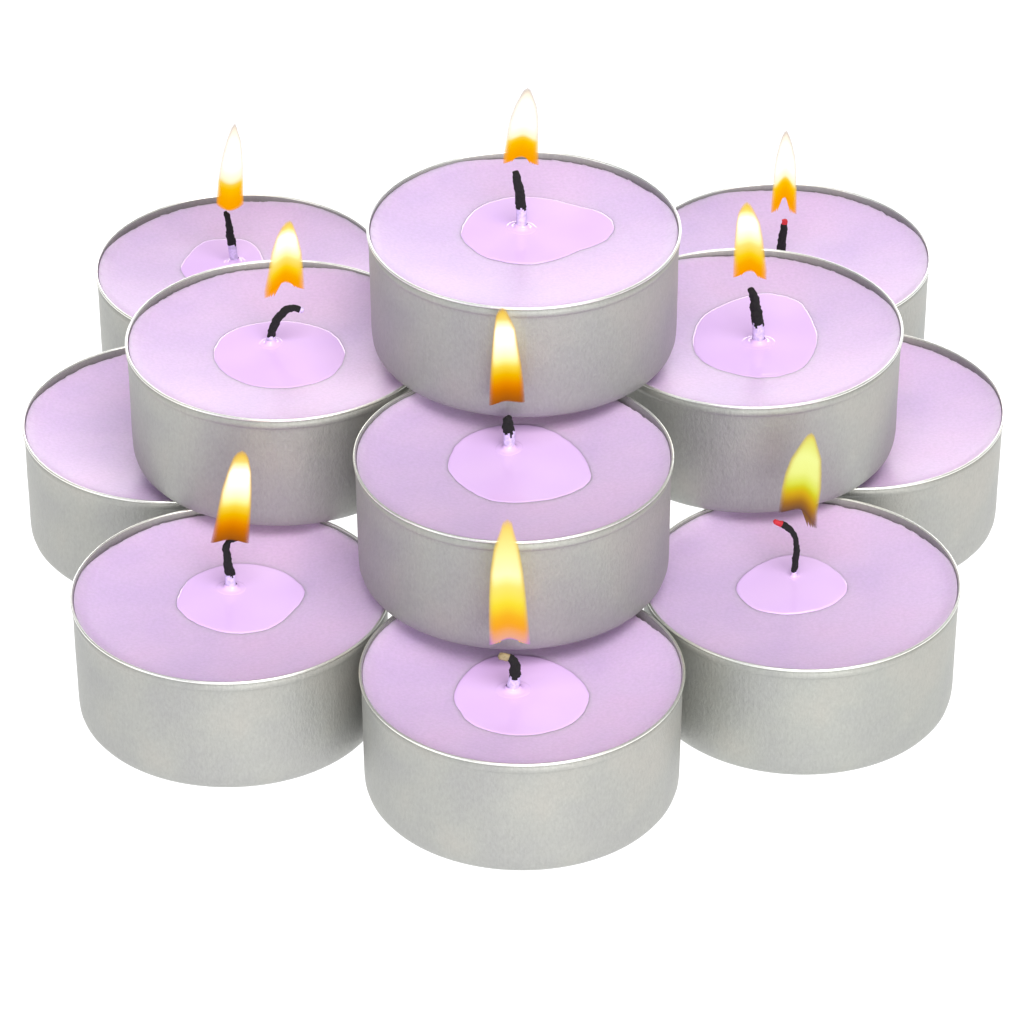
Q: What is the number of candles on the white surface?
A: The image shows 11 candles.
